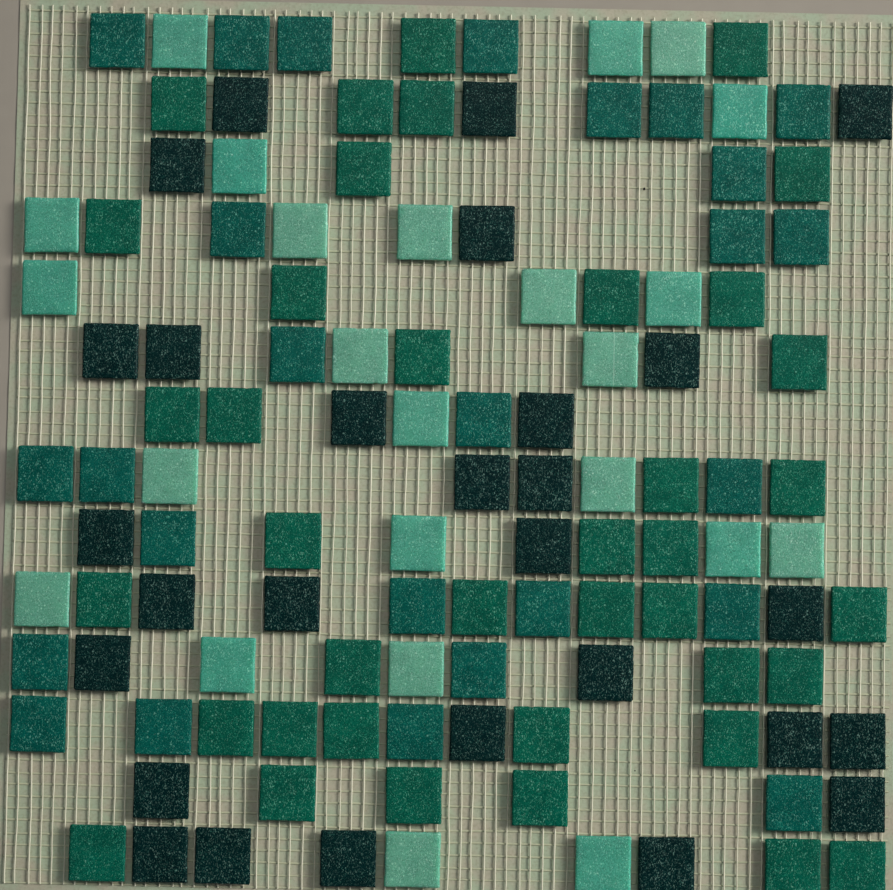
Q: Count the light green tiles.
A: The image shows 24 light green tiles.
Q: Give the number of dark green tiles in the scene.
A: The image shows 65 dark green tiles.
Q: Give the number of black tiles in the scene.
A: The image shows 28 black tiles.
